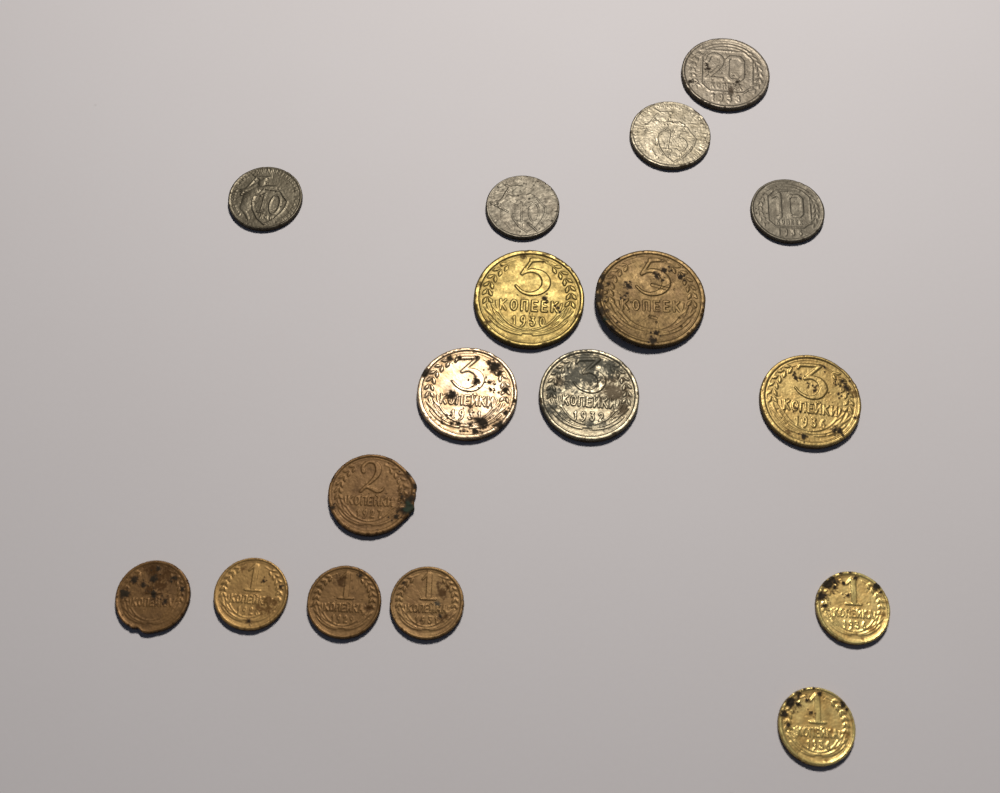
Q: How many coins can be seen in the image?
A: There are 17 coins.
